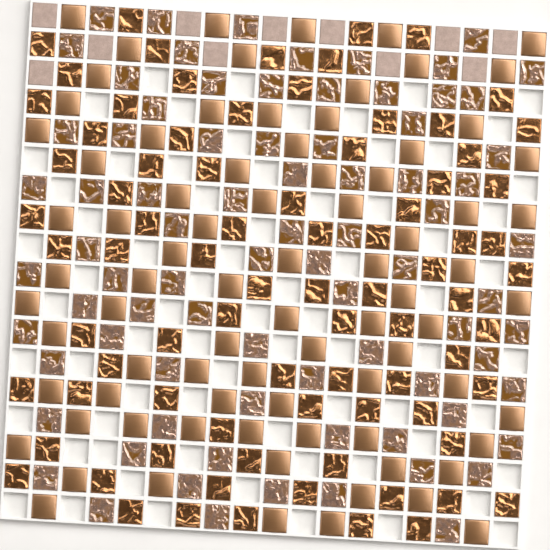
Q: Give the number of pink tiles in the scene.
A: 11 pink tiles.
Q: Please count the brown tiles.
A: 81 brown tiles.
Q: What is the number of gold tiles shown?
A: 81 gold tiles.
